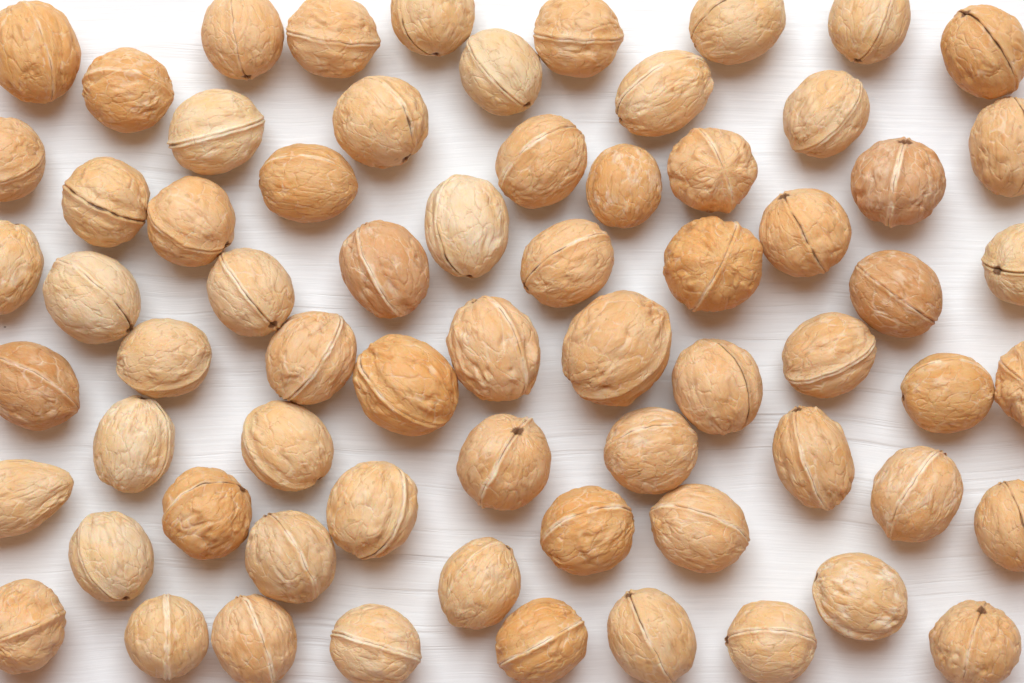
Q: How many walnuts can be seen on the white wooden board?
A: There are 67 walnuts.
